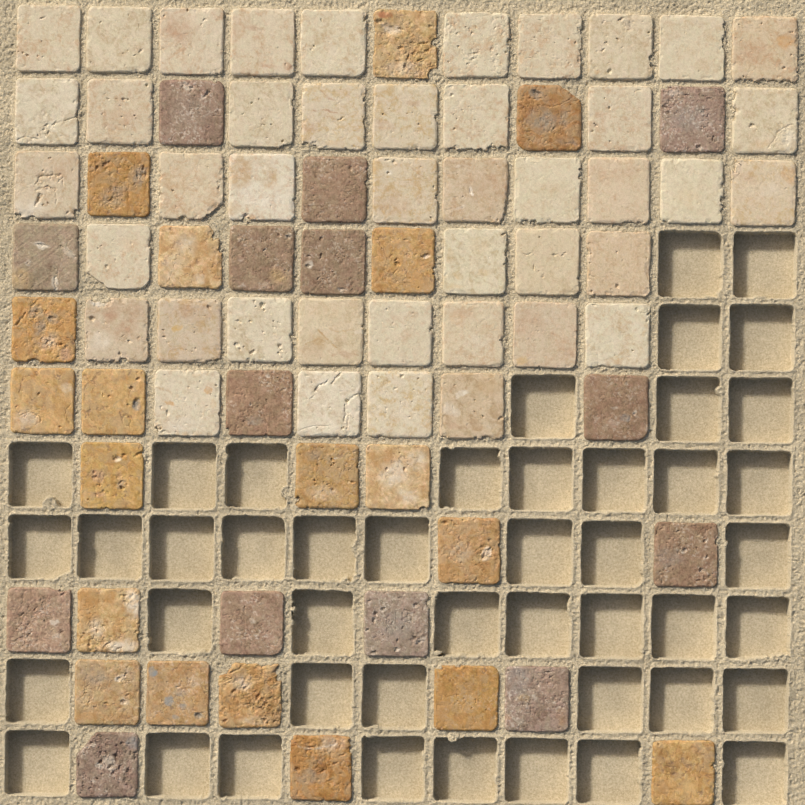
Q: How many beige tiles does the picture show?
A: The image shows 43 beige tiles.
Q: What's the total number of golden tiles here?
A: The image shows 19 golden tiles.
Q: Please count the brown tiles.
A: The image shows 14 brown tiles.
